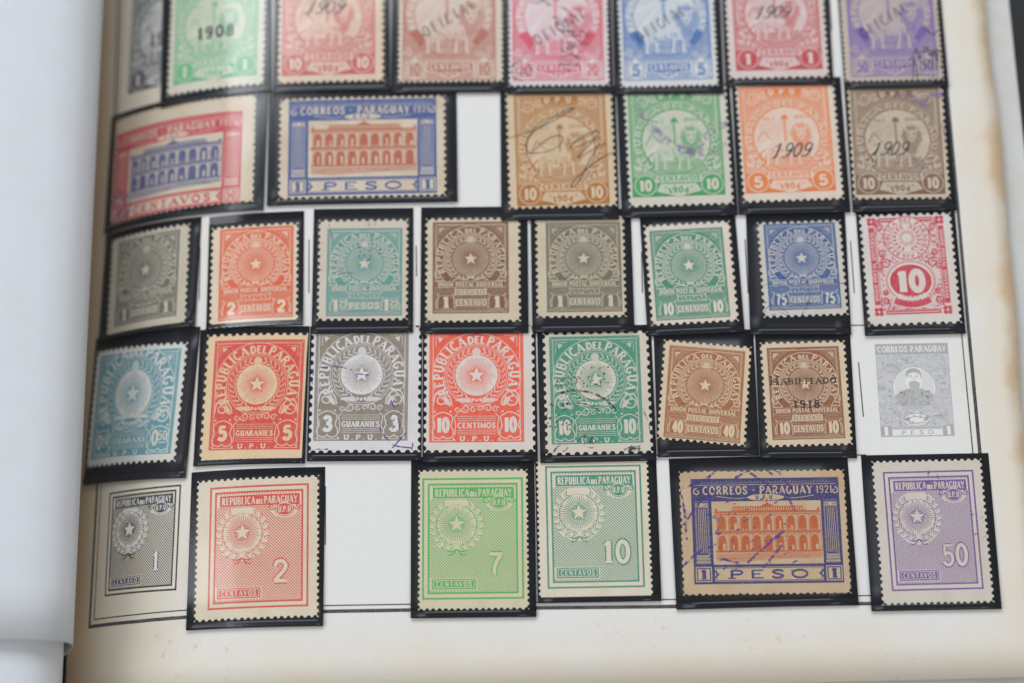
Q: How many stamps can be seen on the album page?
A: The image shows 33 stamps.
